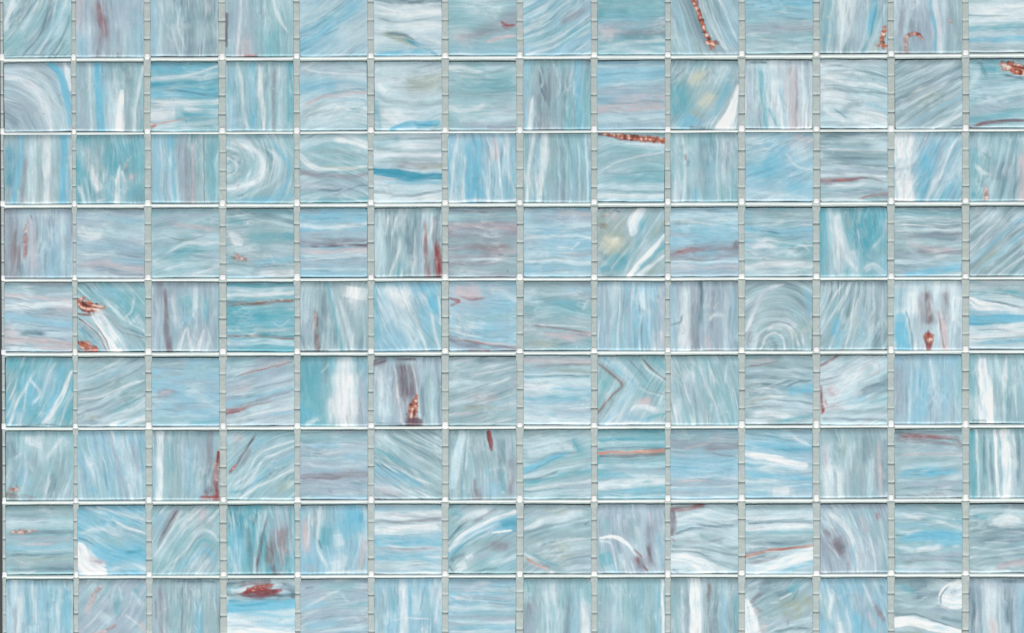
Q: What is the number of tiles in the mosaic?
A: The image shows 126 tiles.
